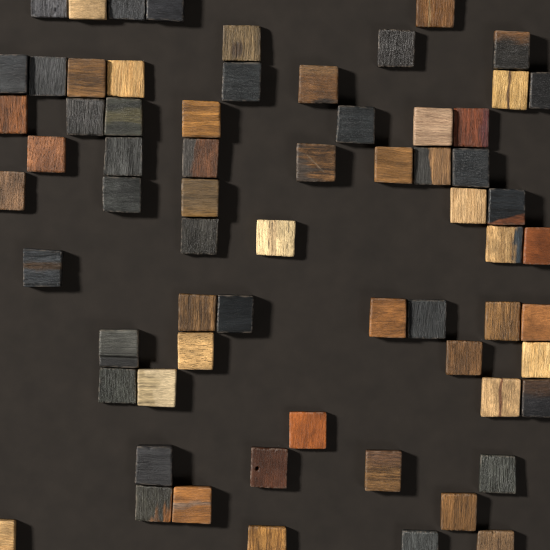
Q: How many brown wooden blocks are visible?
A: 27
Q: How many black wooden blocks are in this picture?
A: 27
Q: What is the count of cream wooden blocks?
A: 12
